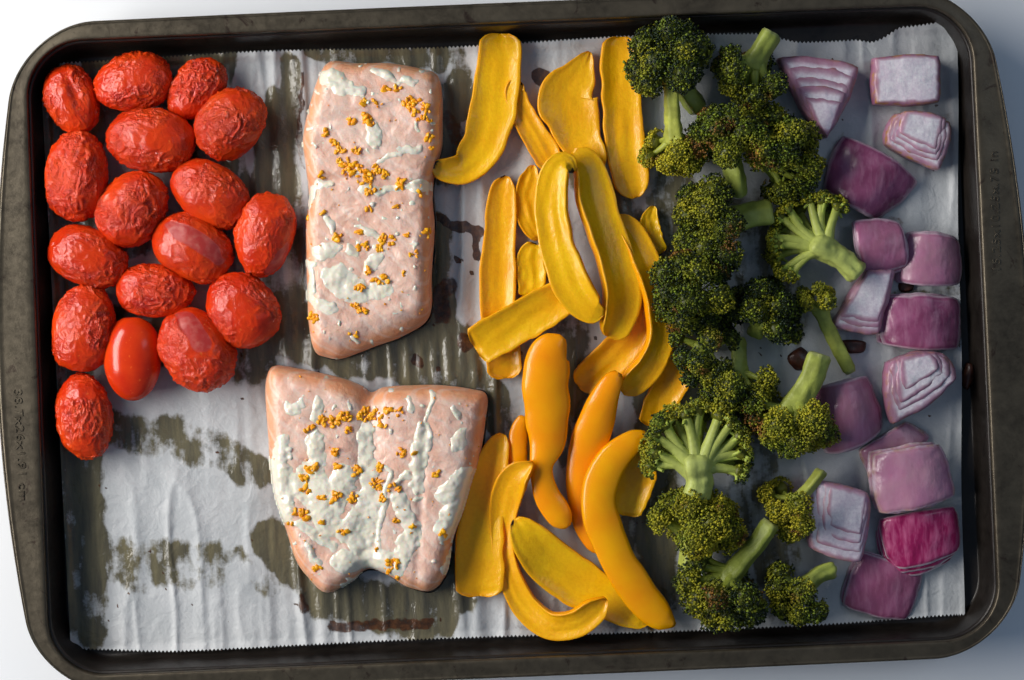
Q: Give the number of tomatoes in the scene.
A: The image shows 17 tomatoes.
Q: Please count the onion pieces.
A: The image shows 15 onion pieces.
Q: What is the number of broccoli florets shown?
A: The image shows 18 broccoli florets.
